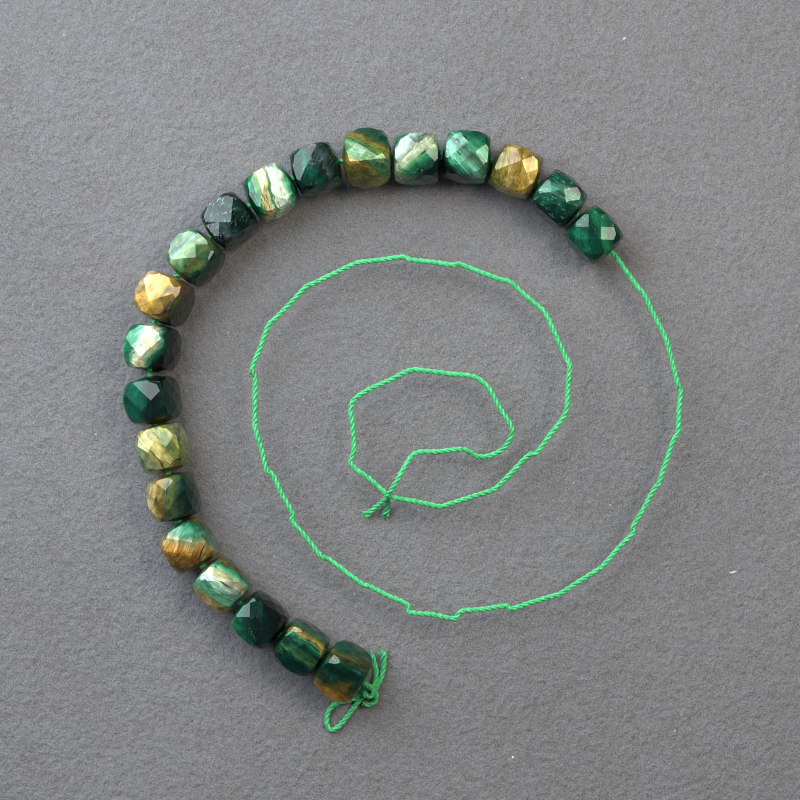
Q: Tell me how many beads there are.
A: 20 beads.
